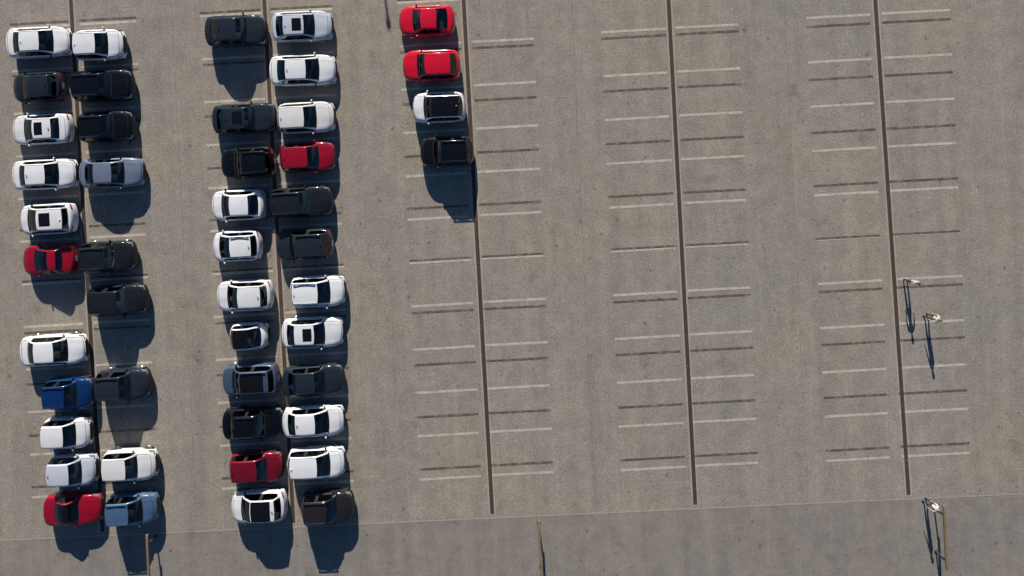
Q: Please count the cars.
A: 47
